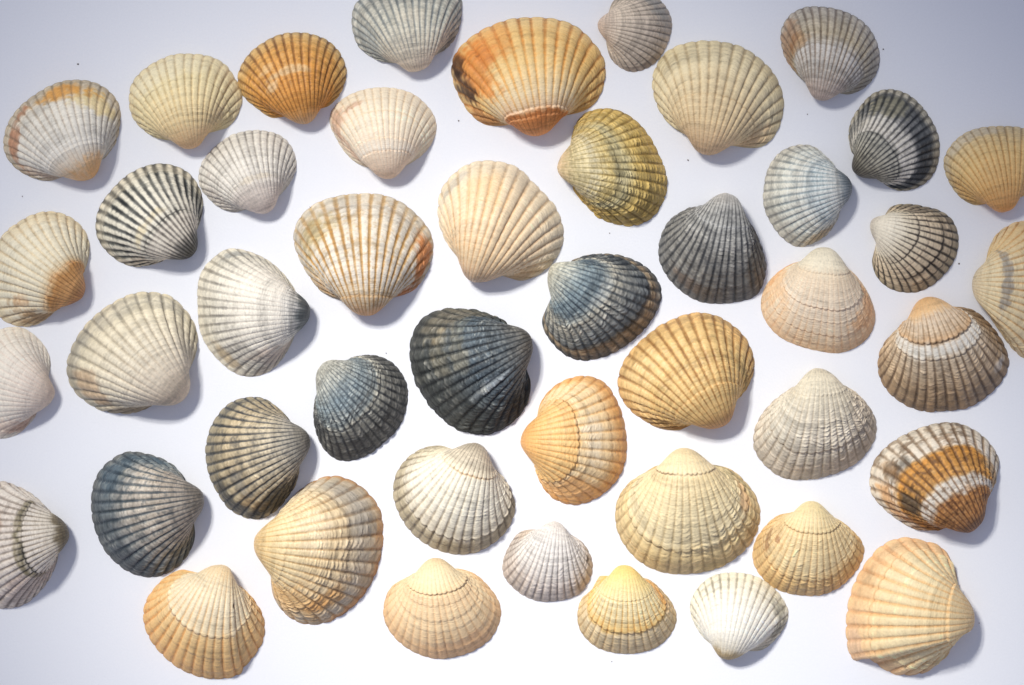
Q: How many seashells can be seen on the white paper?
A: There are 46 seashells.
